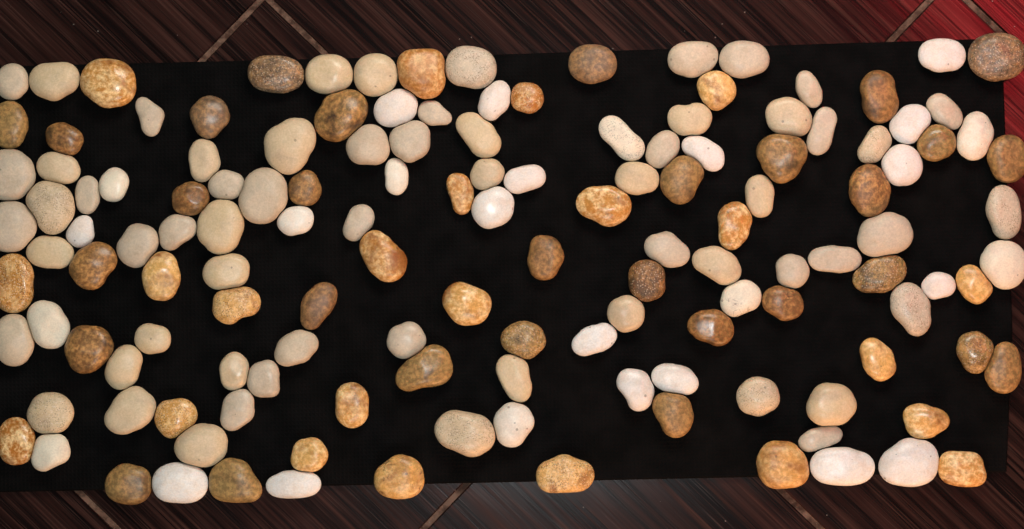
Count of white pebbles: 27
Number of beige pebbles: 61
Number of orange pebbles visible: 23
